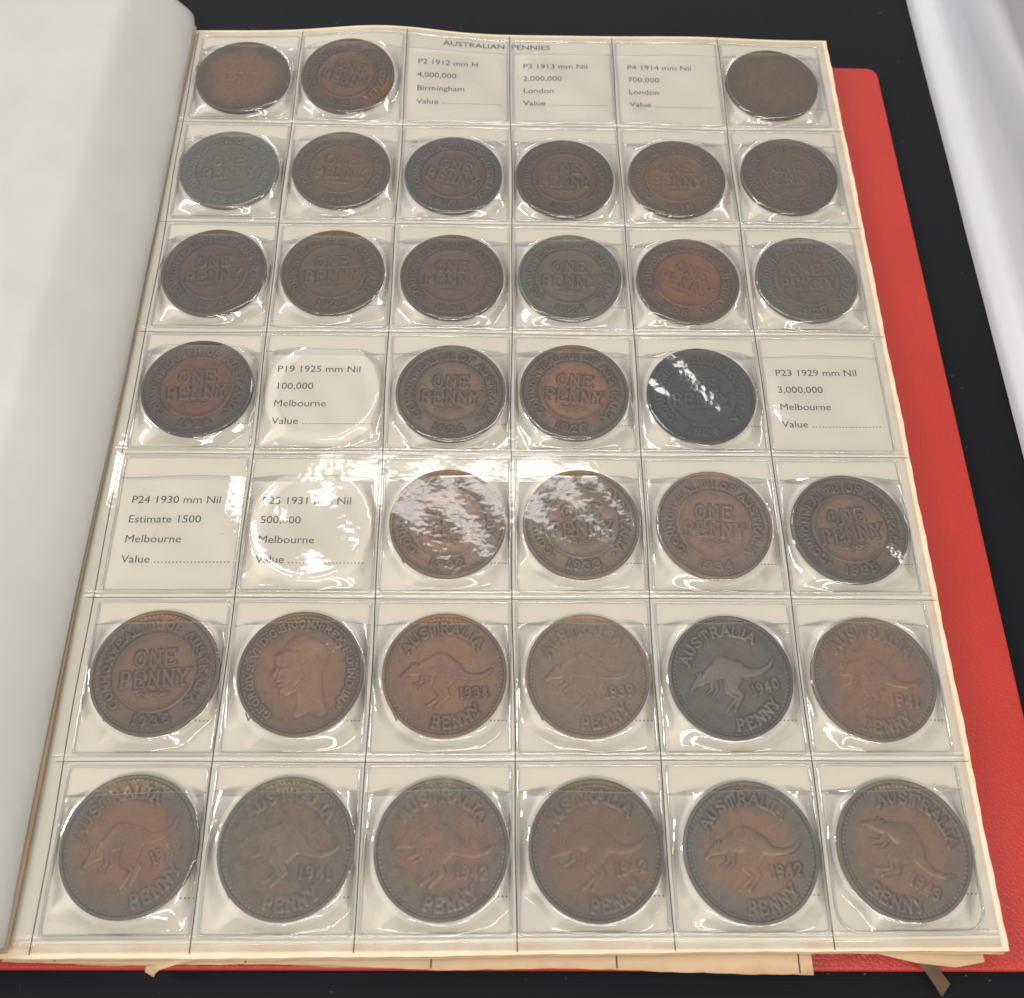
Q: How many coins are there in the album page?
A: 35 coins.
